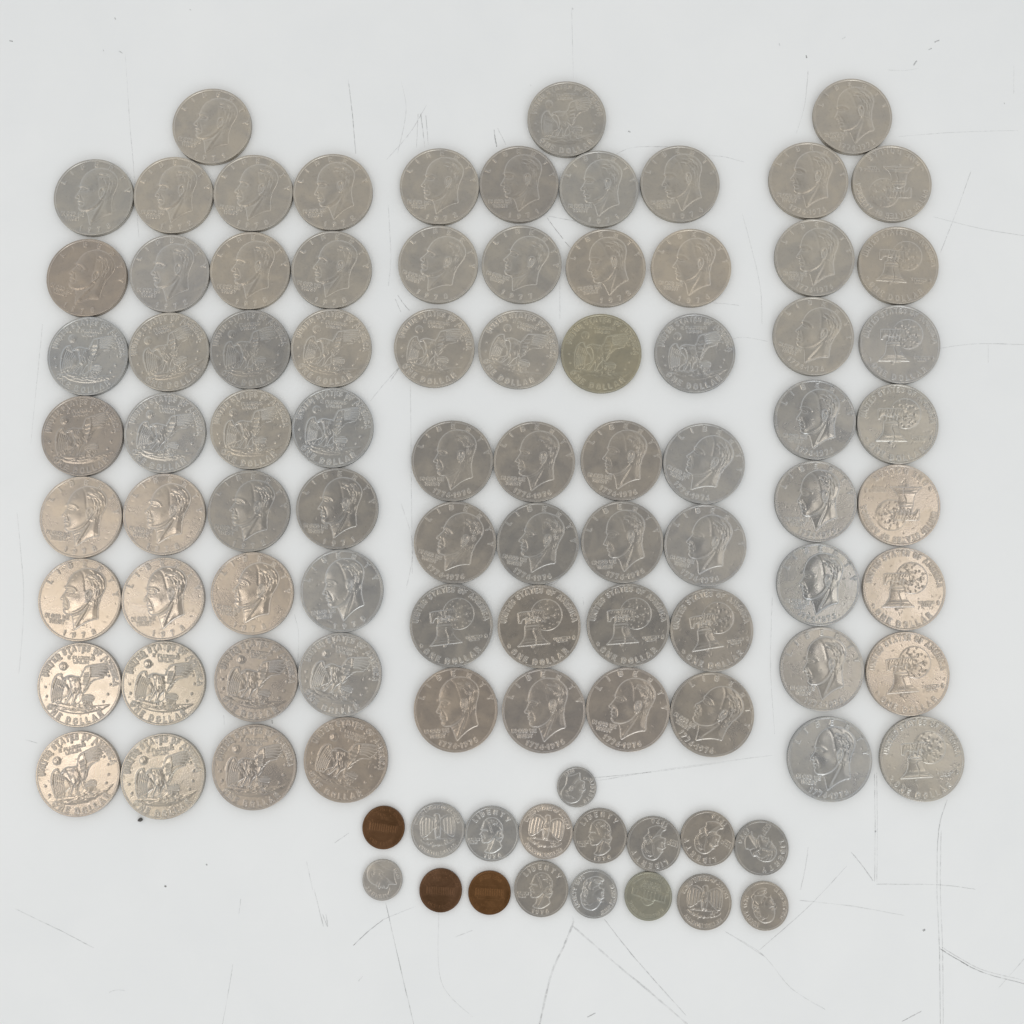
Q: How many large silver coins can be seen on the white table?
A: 79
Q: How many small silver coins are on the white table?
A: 14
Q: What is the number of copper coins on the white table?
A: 3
